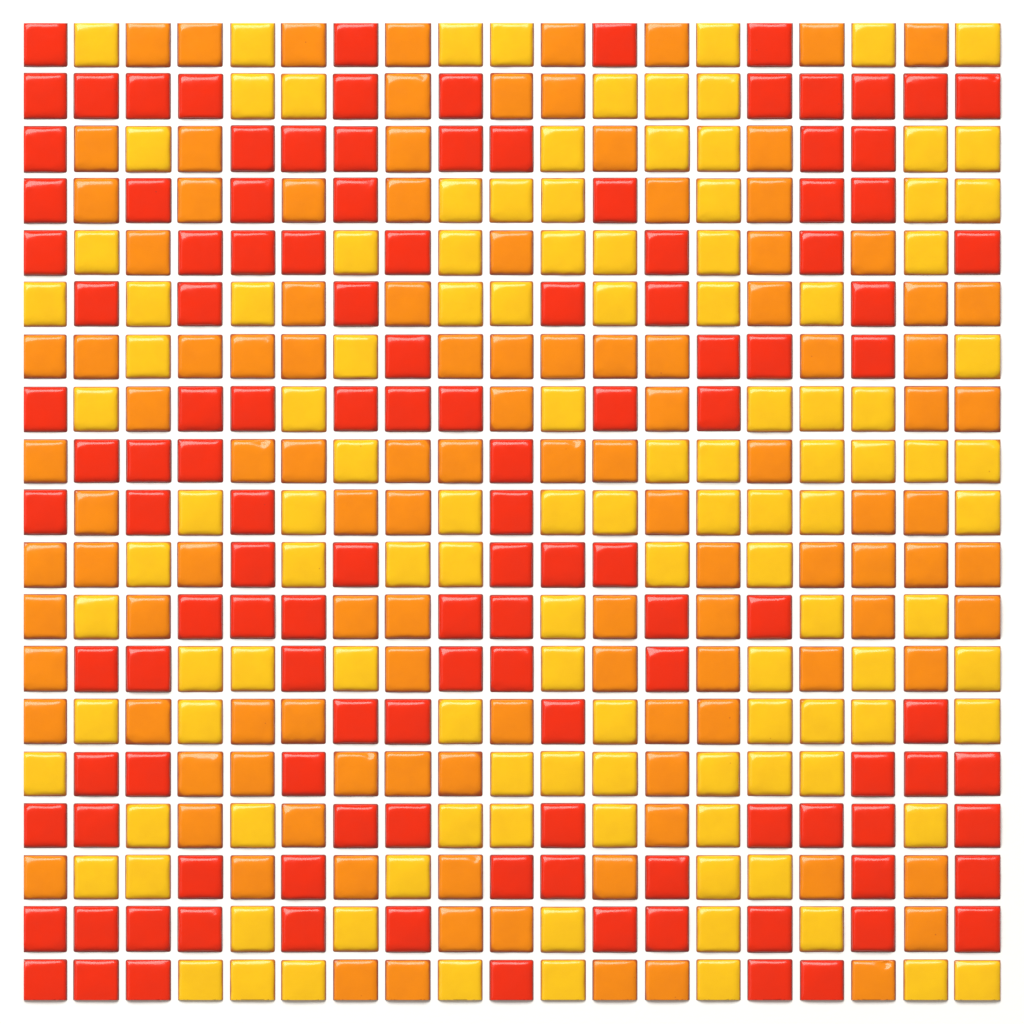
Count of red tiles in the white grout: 125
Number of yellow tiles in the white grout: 121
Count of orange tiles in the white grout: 115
